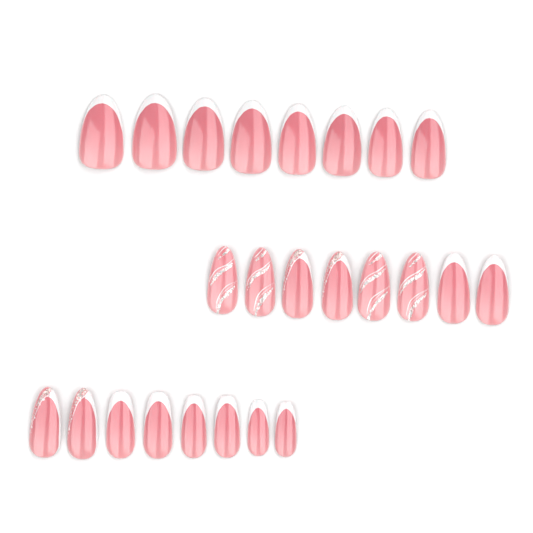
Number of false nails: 24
